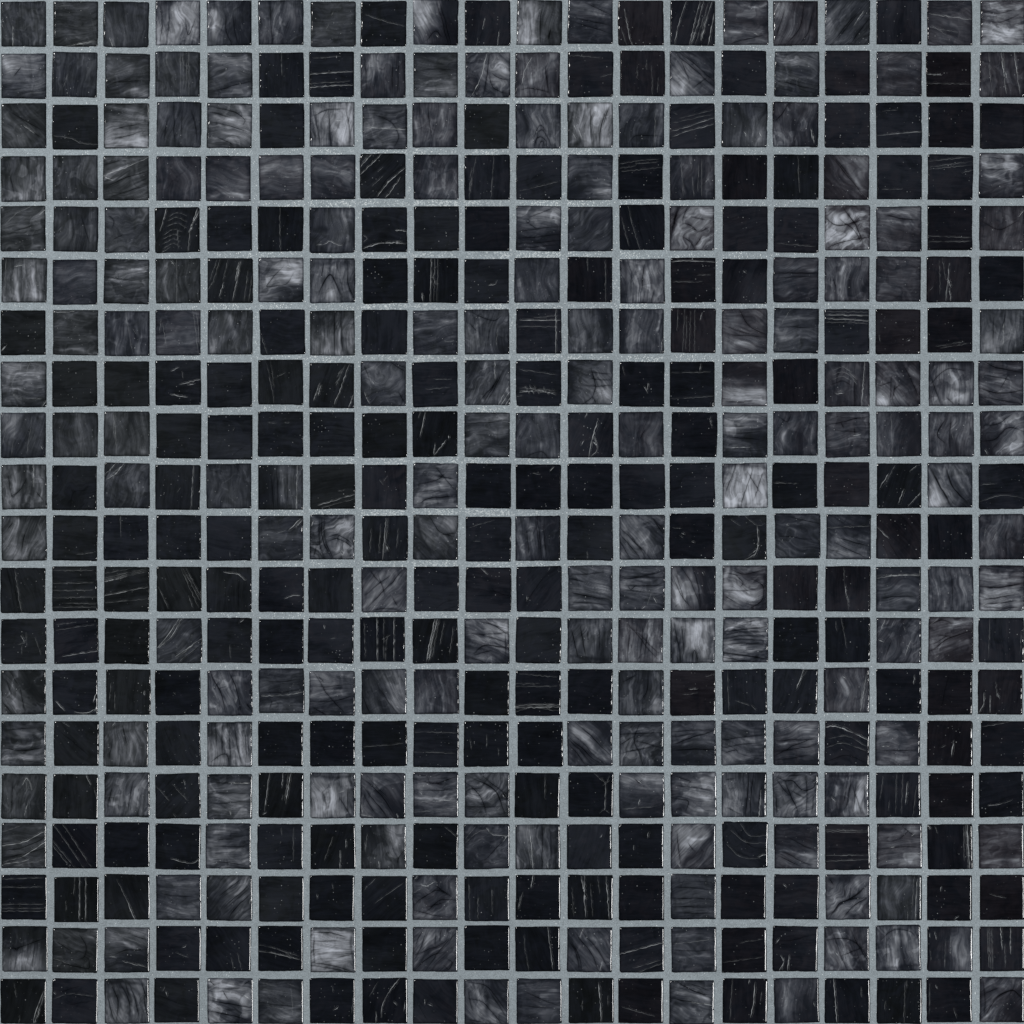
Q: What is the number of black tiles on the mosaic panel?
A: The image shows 200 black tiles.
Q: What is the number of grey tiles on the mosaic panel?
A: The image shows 200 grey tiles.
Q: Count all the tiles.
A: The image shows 400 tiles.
